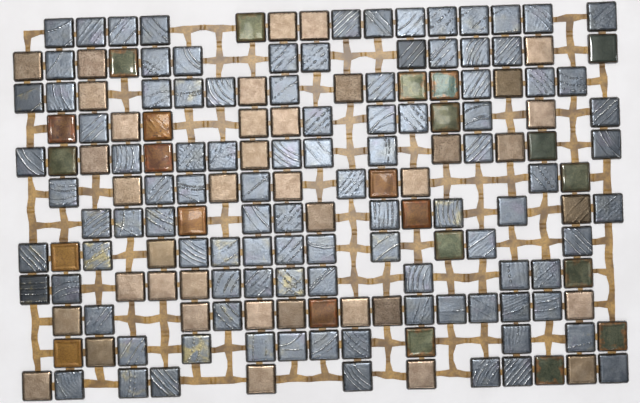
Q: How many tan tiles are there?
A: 39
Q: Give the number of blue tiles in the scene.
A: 102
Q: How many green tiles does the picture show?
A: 14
